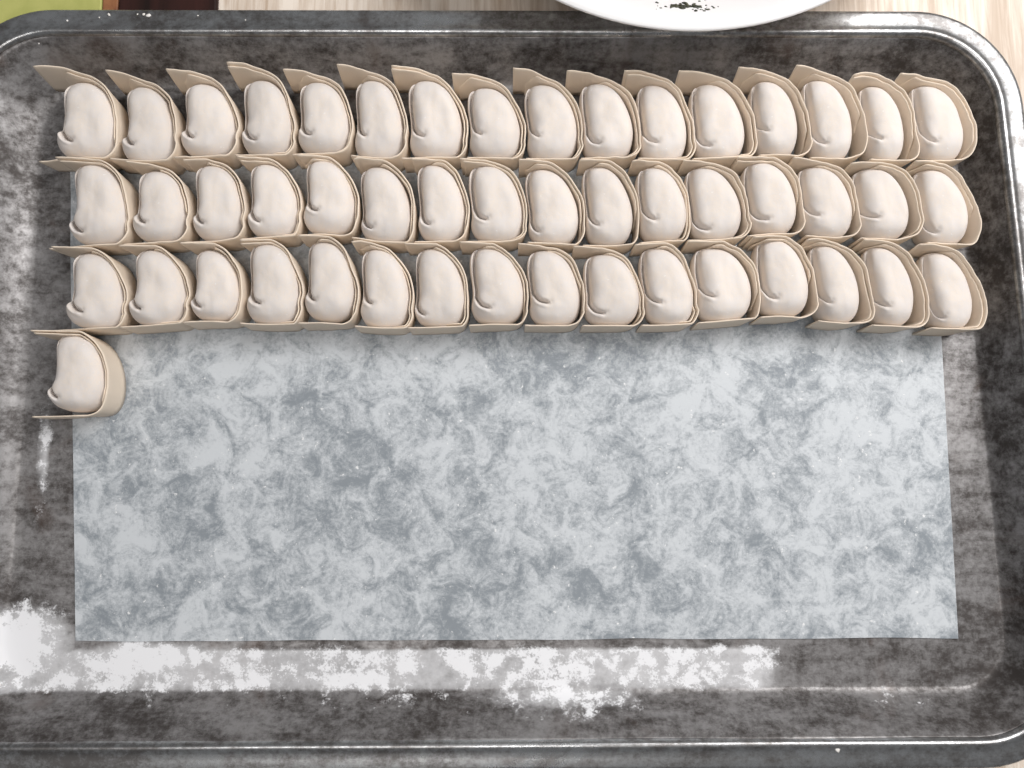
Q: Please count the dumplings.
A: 49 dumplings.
